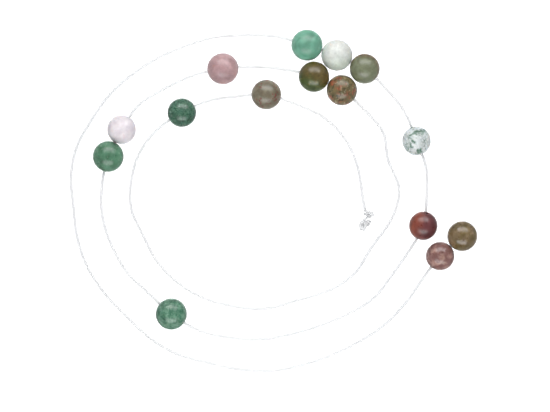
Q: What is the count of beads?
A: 15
